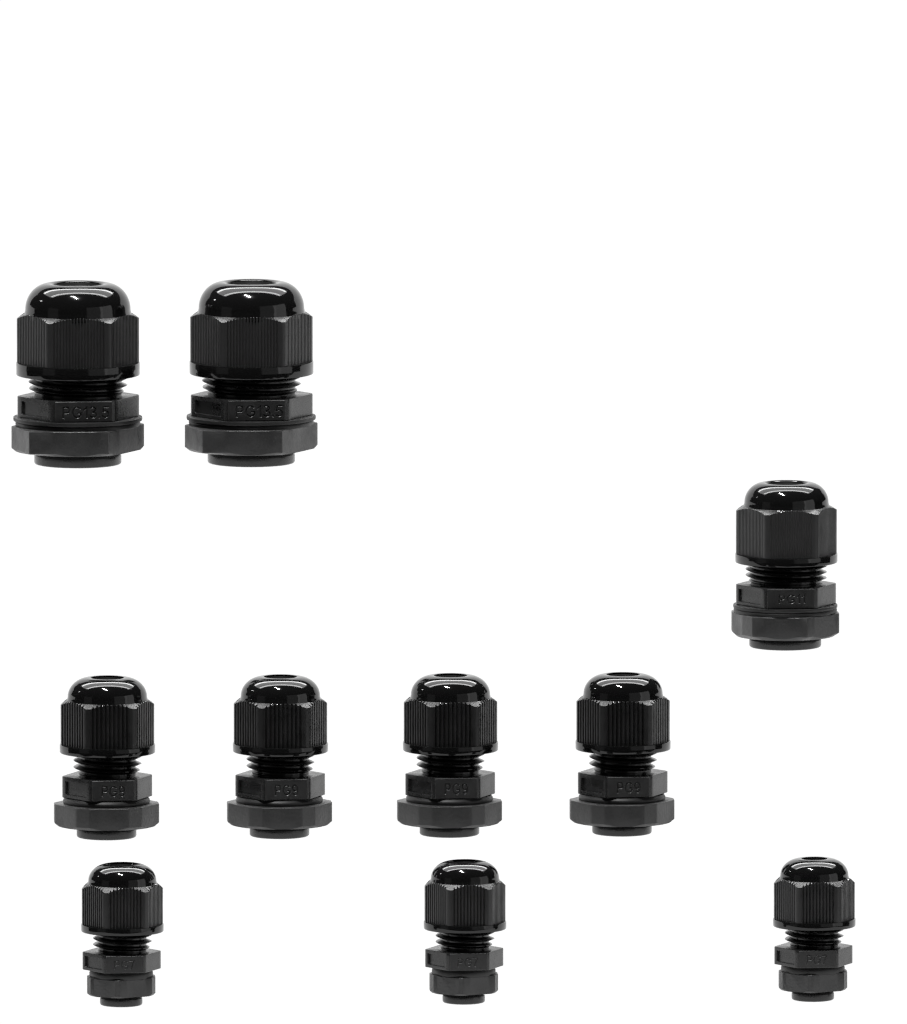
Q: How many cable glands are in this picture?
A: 10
